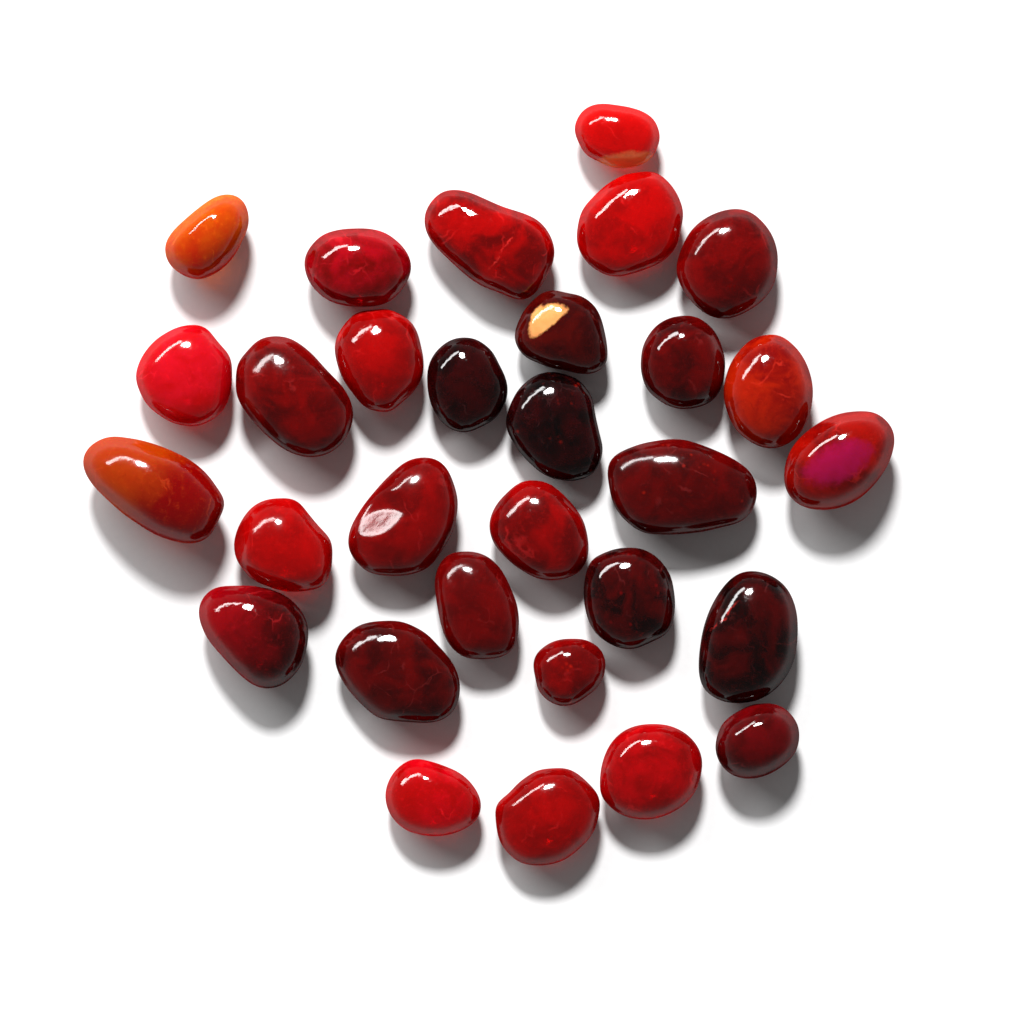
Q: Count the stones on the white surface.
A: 30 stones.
